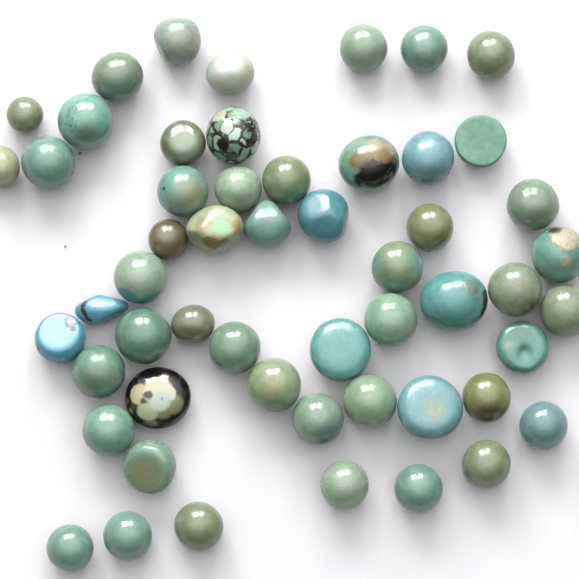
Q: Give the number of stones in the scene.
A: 54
